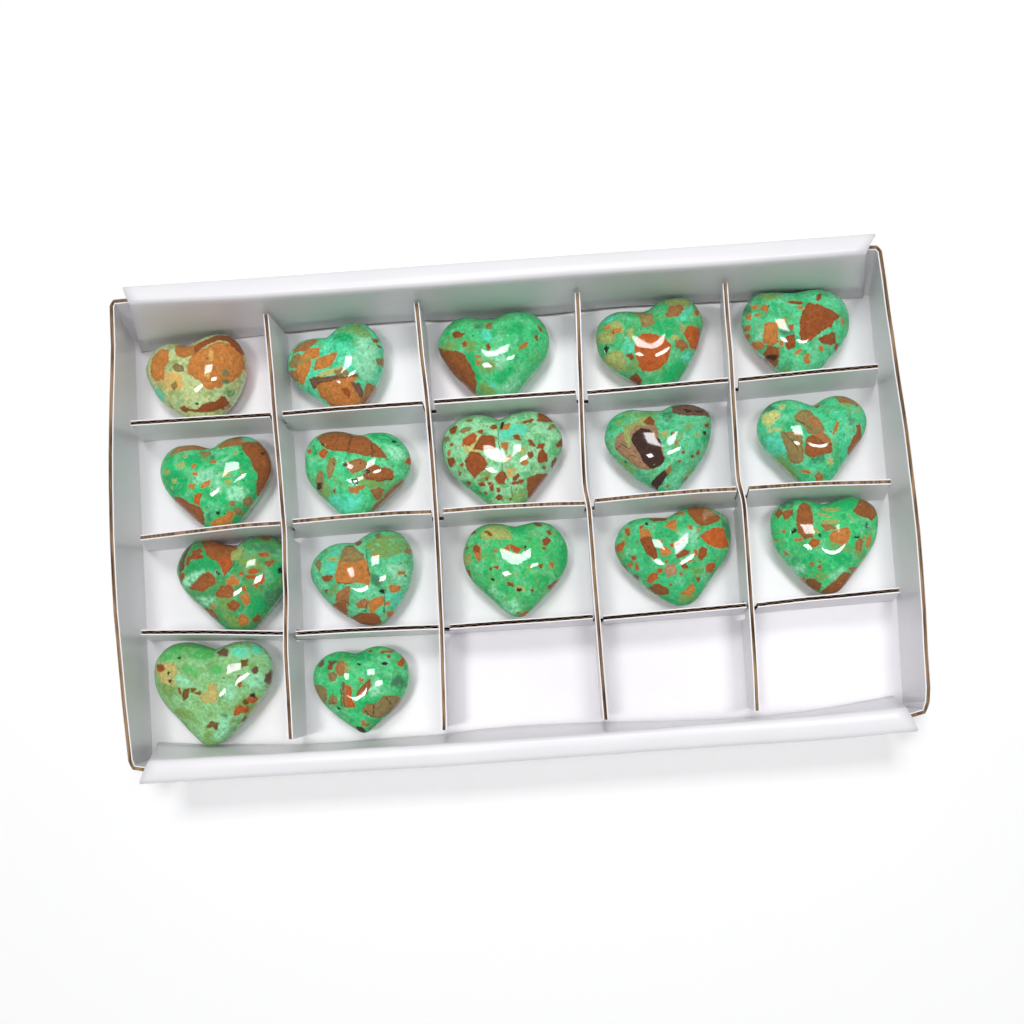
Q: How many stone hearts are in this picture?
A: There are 17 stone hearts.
